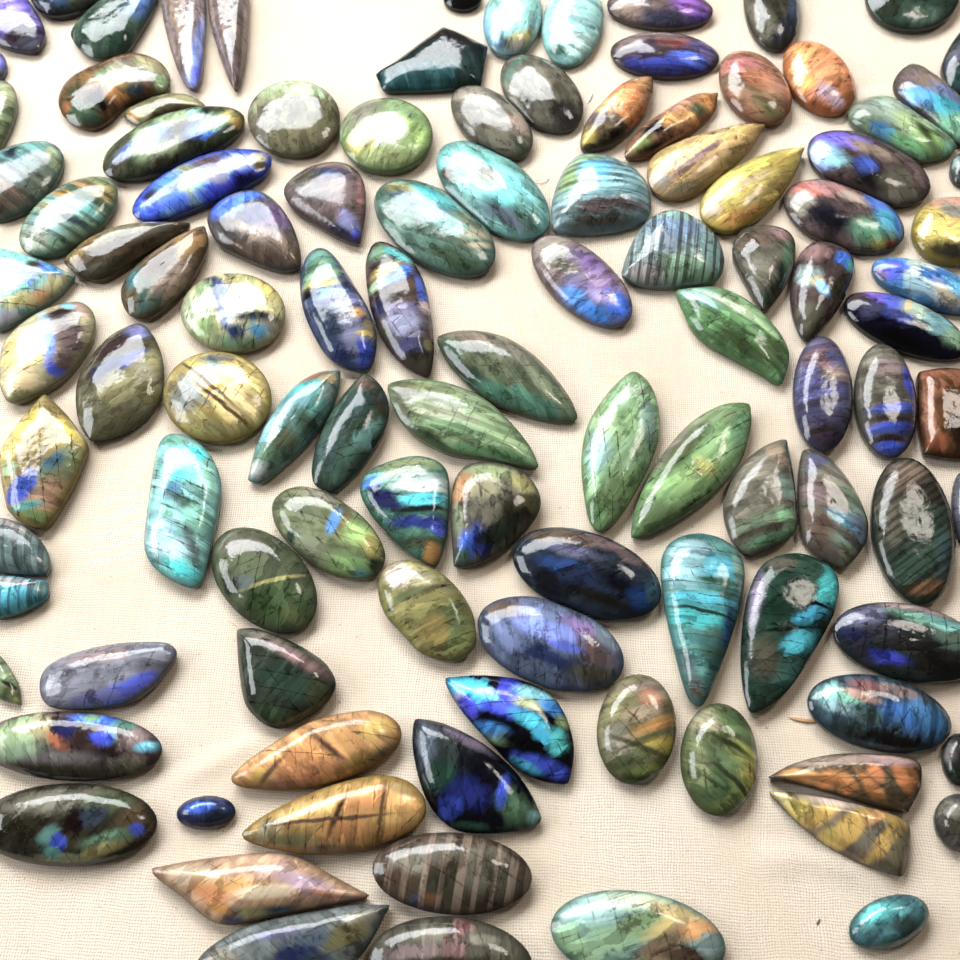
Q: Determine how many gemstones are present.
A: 109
